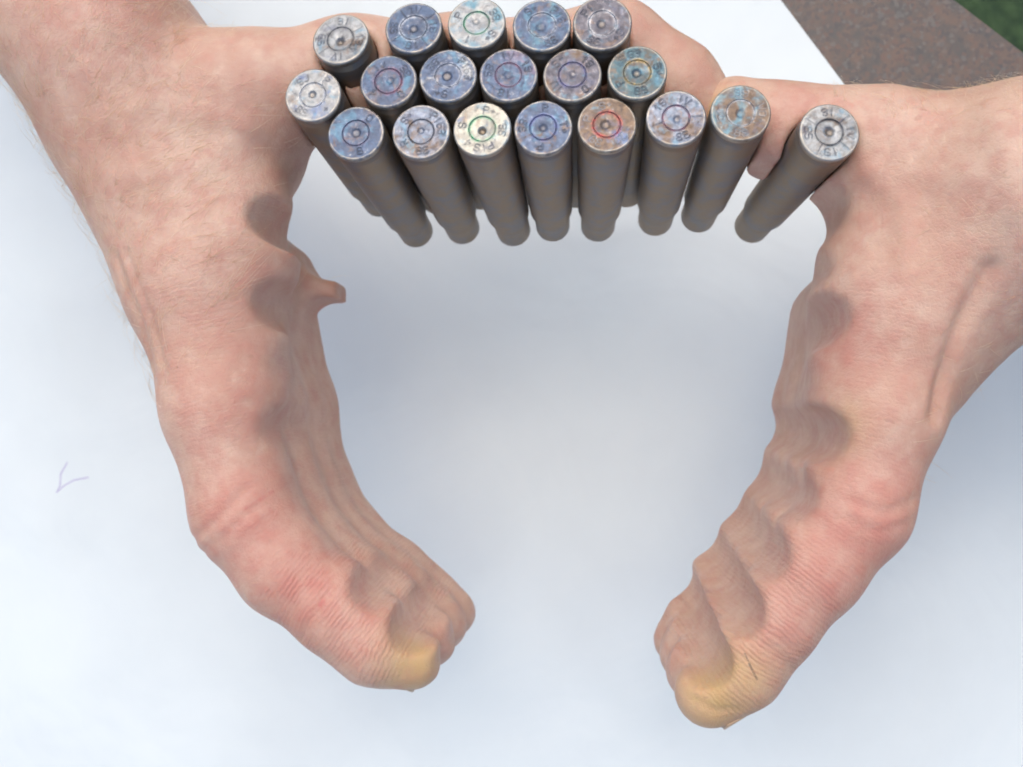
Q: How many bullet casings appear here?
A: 19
